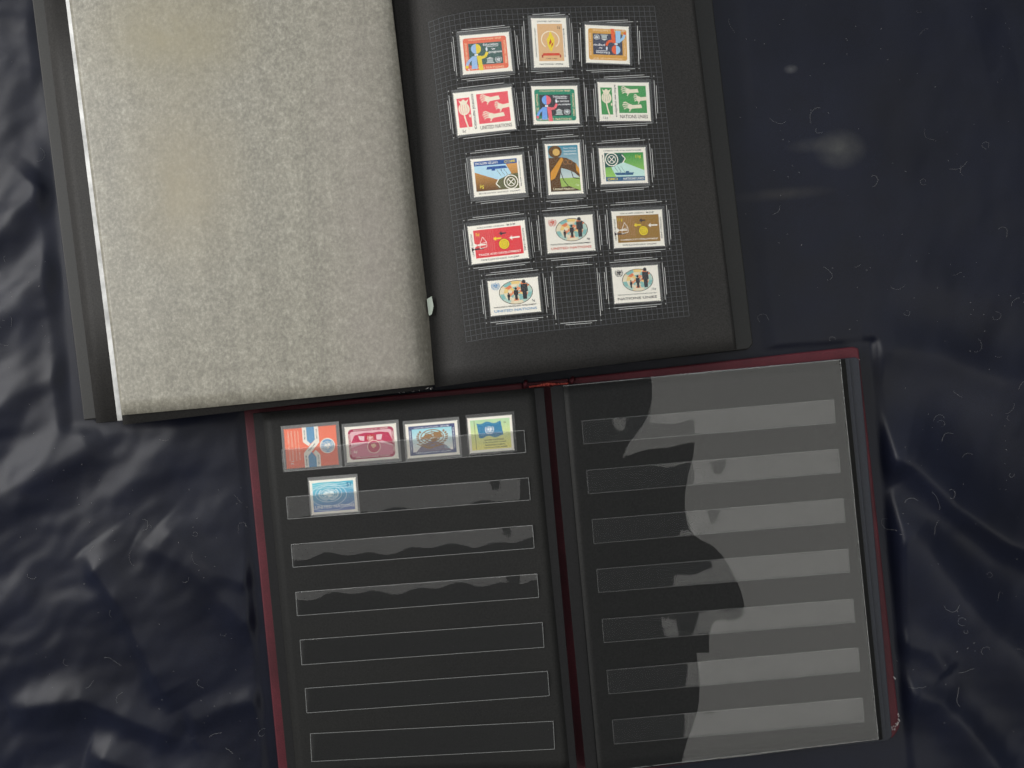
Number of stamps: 19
